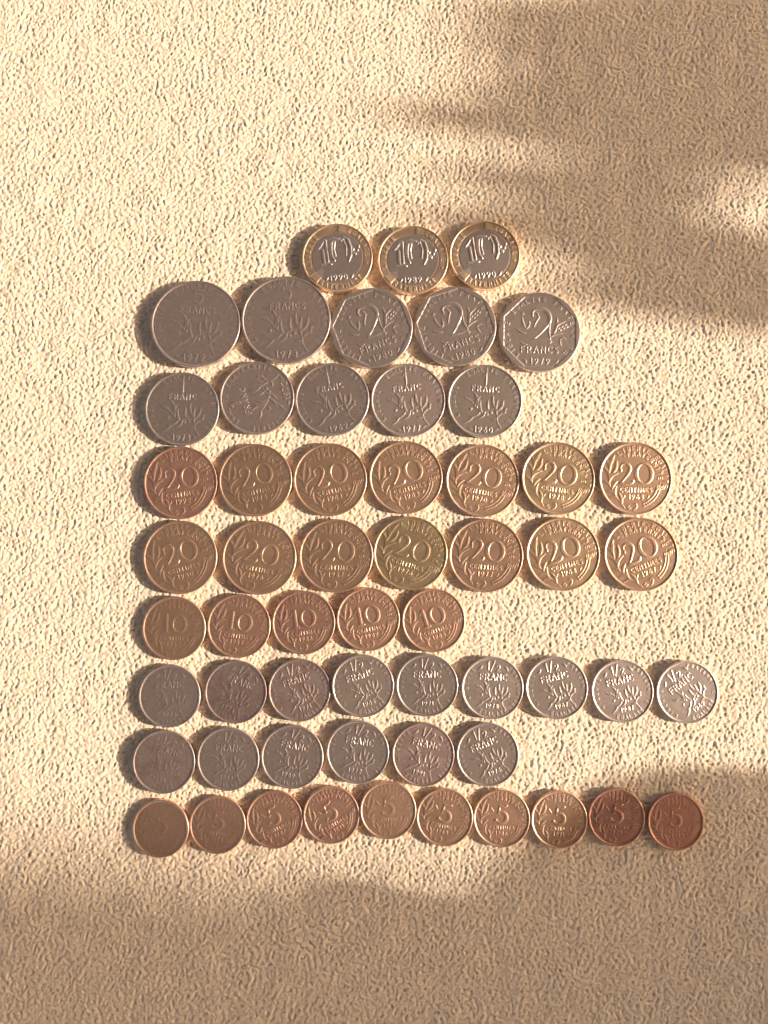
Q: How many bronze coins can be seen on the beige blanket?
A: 29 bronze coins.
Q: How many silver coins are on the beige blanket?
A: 25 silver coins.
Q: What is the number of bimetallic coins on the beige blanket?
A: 3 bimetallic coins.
